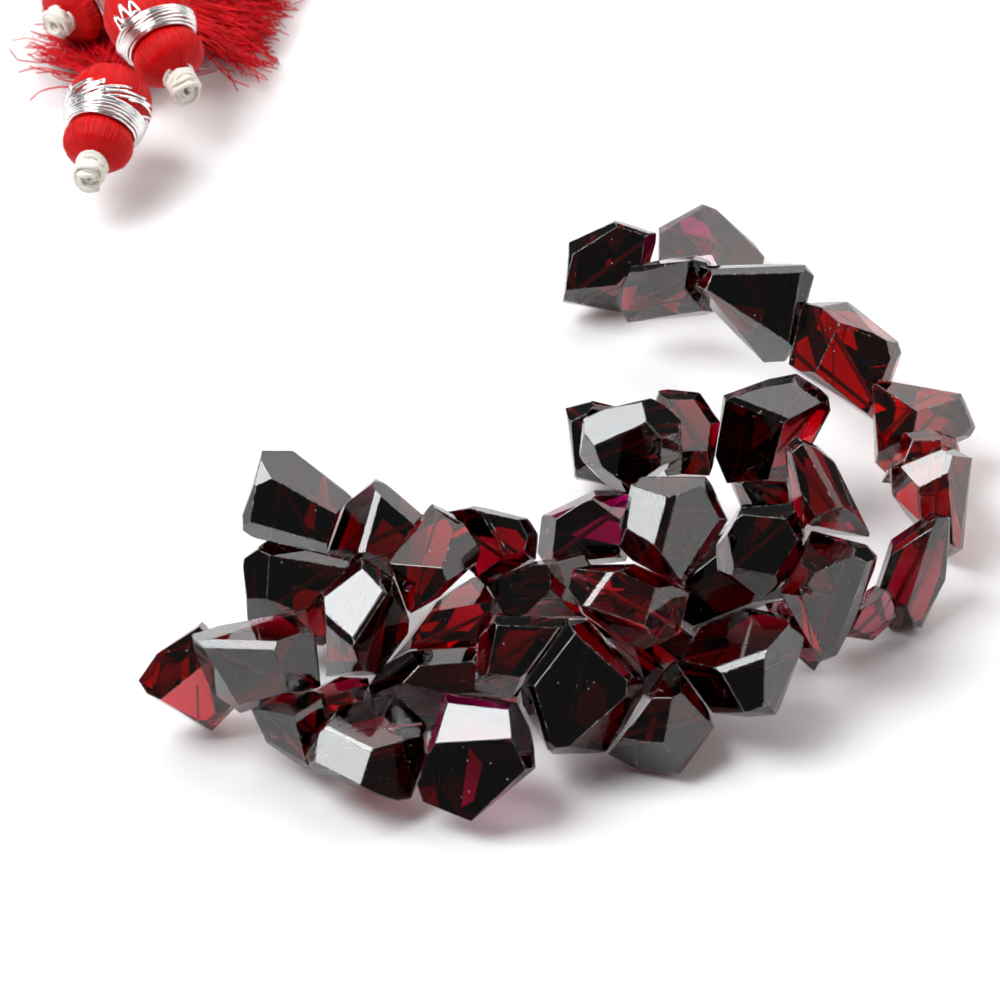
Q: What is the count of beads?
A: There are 43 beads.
